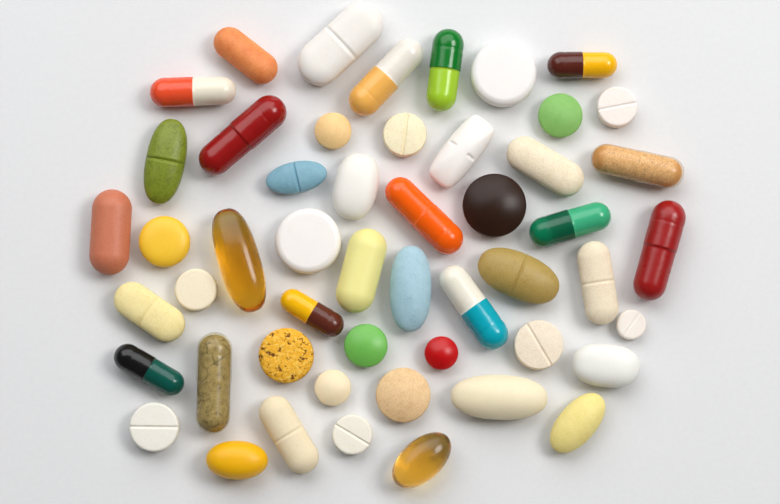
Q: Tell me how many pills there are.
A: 51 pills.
